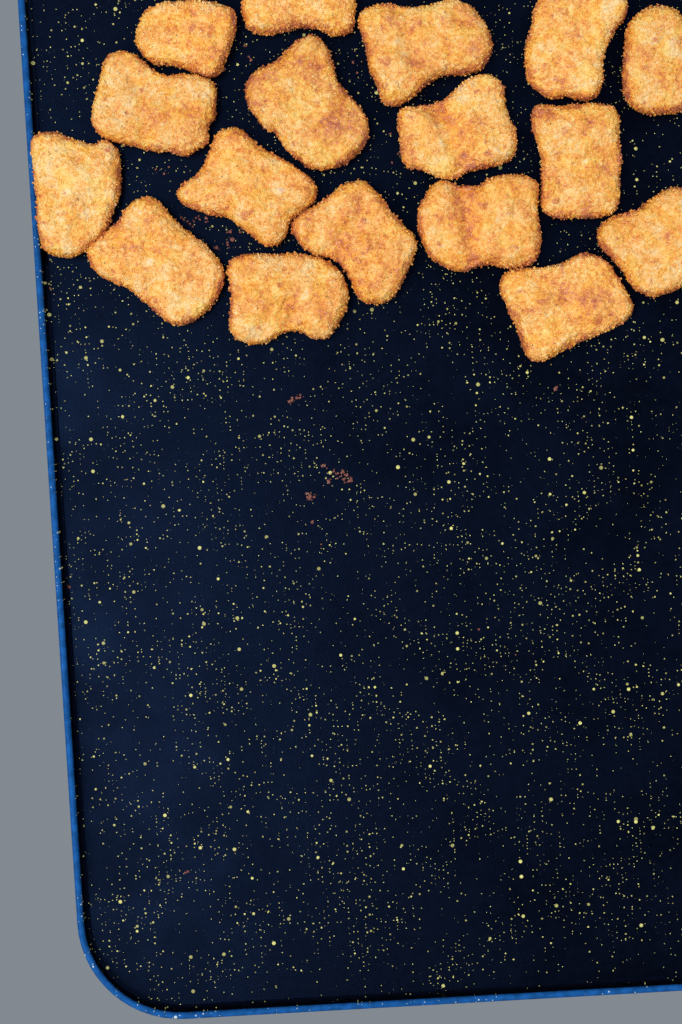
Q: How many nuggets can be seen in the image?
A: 17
